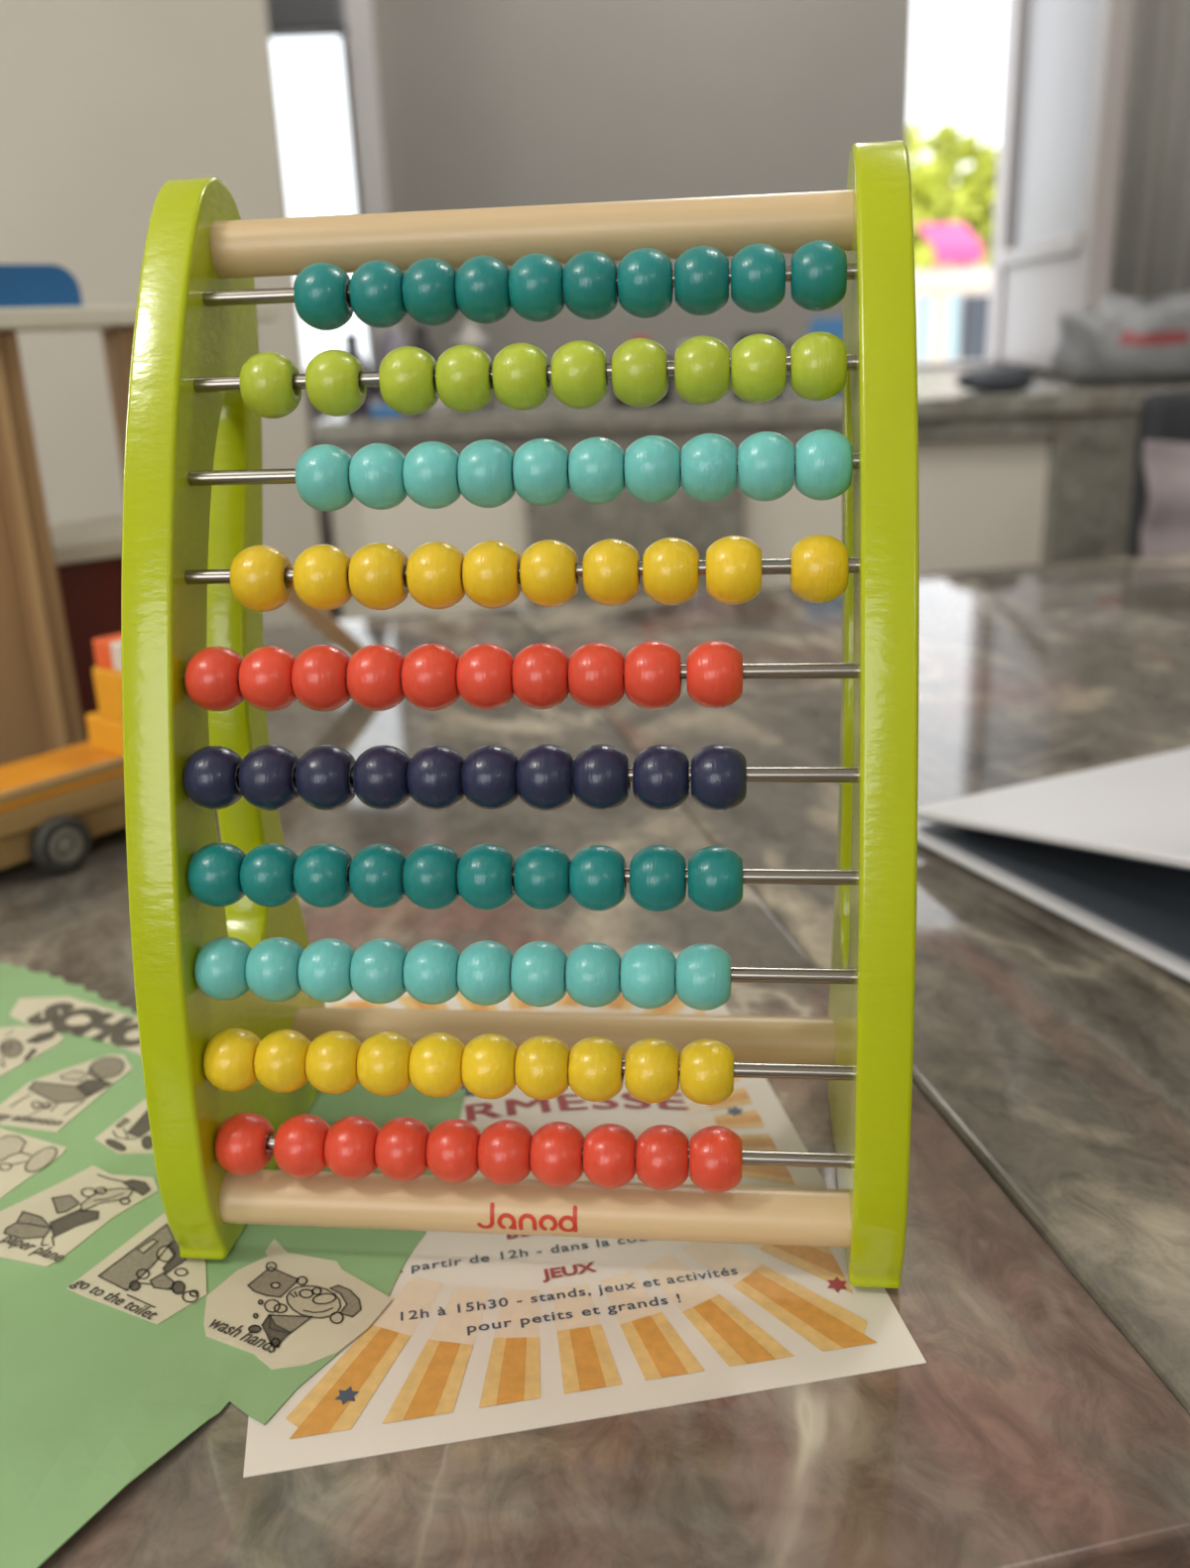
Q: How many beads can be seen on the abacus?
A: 100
